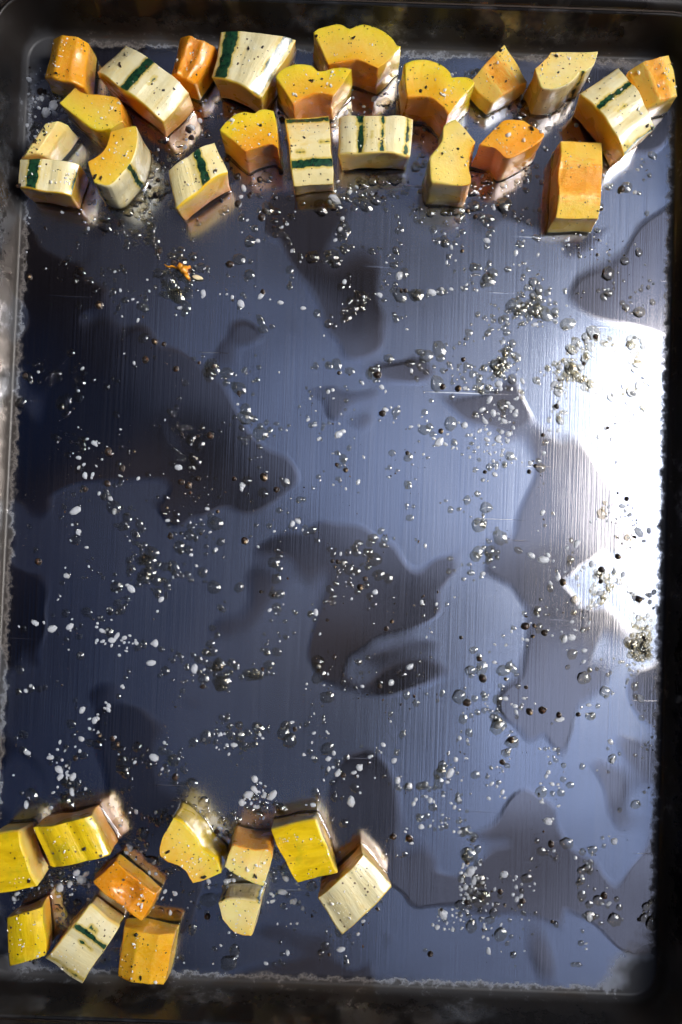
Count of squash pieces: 33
